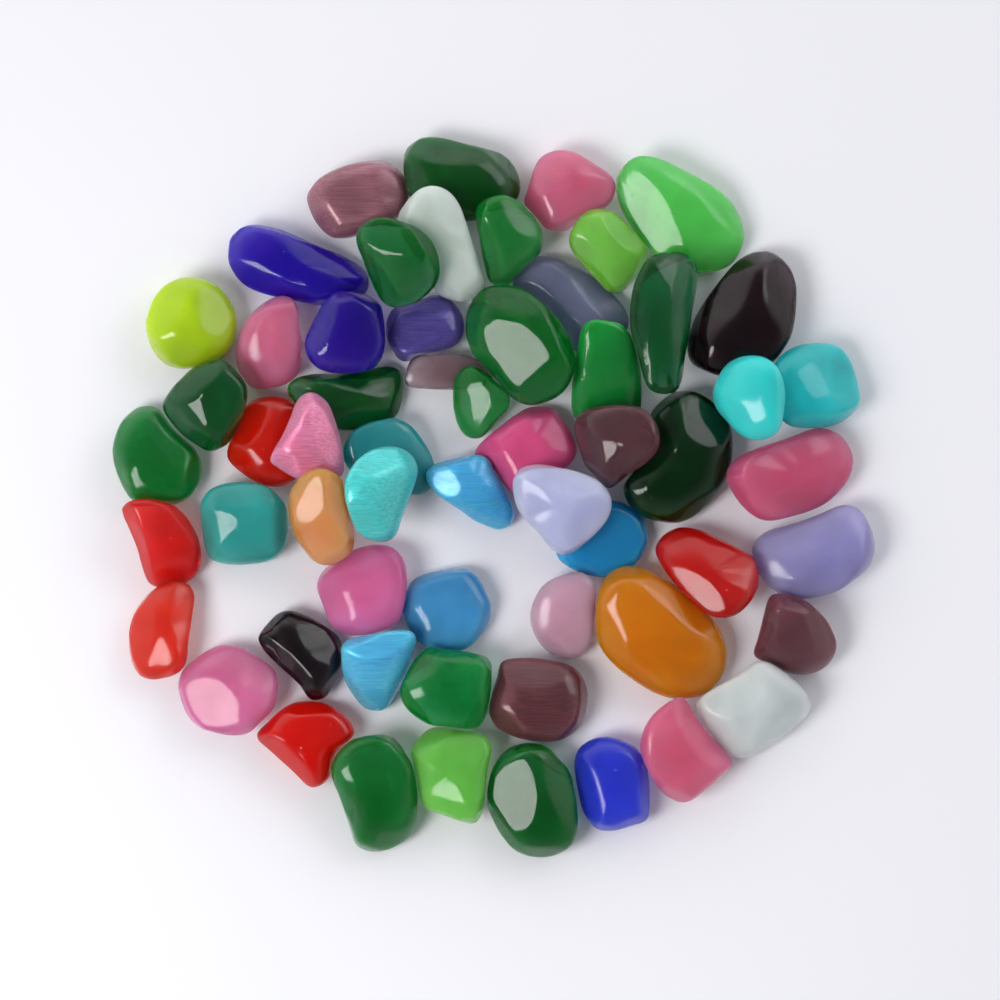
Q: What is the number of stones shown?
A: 59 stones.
